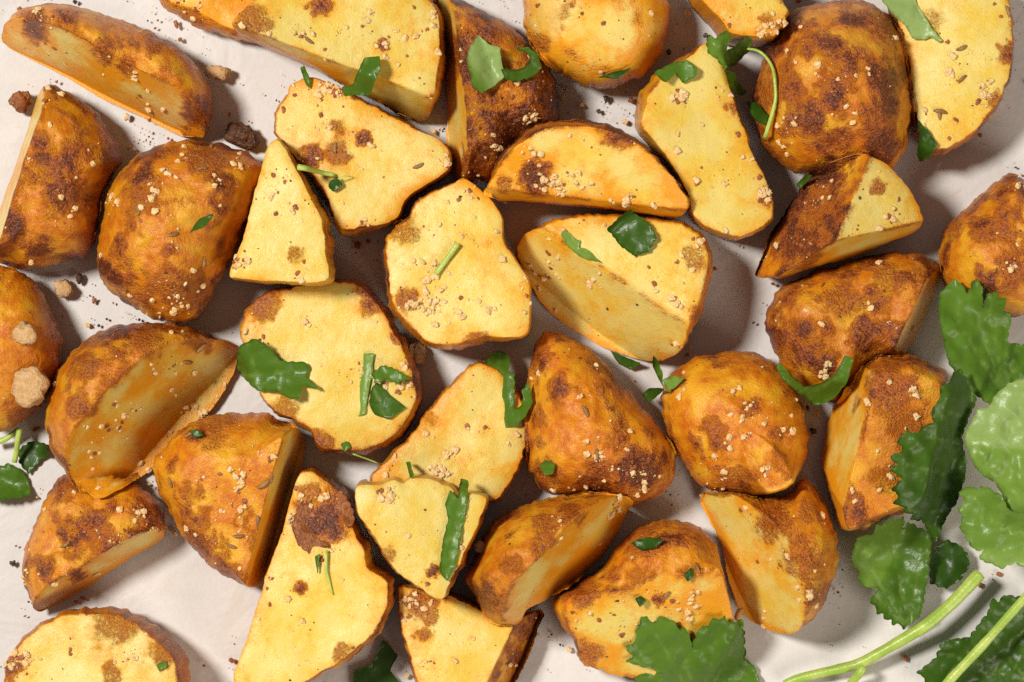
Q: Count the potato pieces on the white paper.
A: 35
